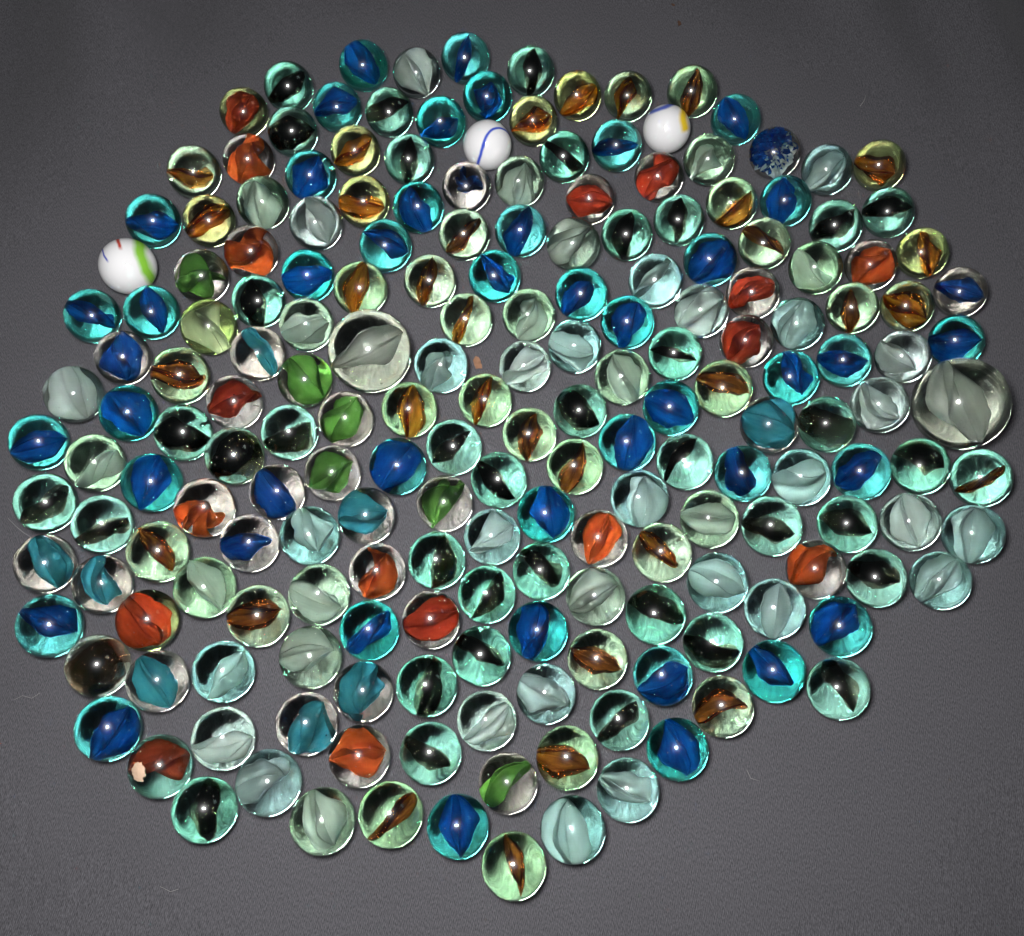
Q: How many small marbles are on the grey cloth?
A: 196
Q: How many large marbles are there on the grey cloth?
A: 2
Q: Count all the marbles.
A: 198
